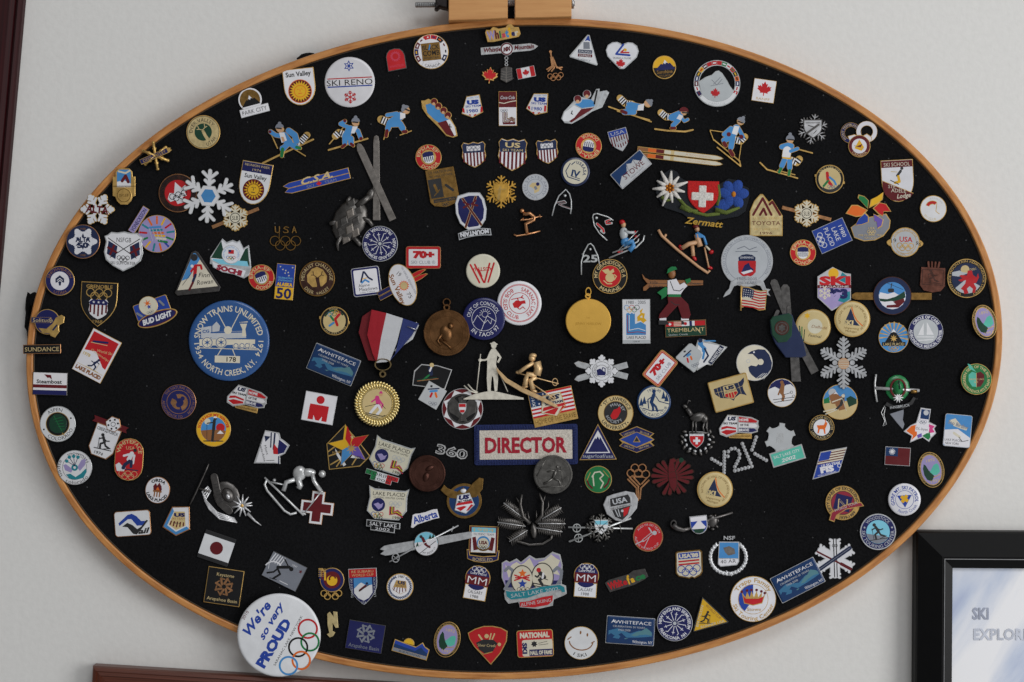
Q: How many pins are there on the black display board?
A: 200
